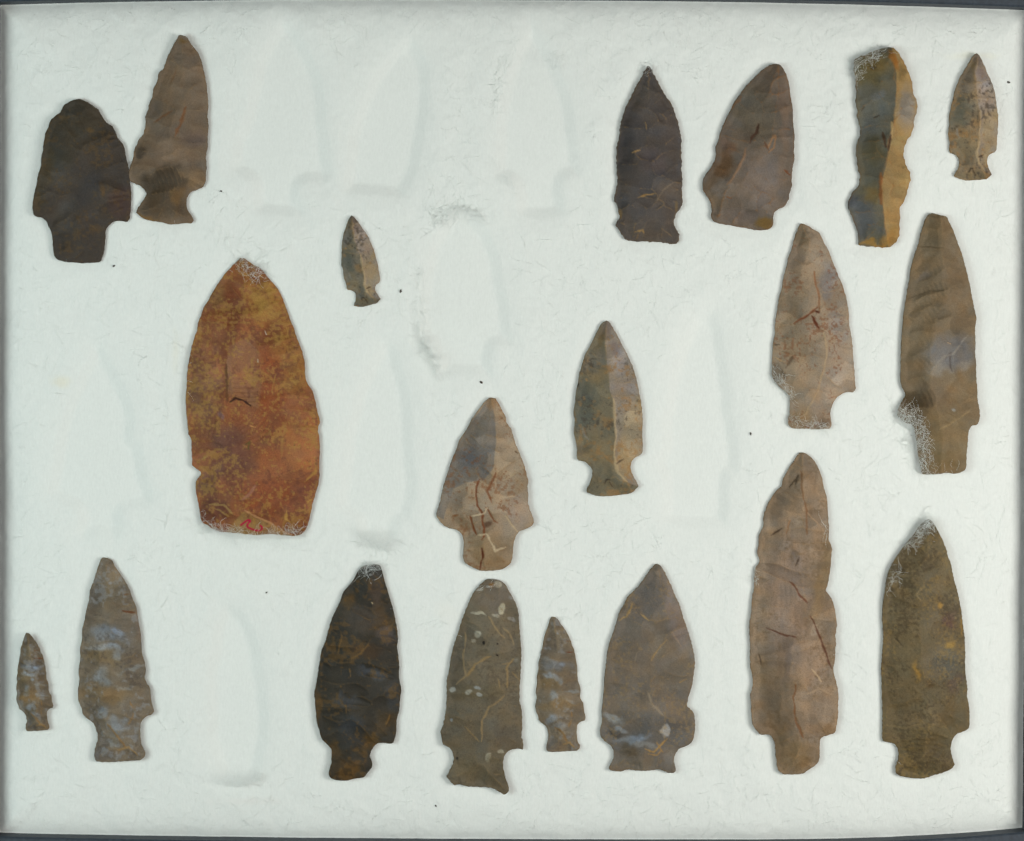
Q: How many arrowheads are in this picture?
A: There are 20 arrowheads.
